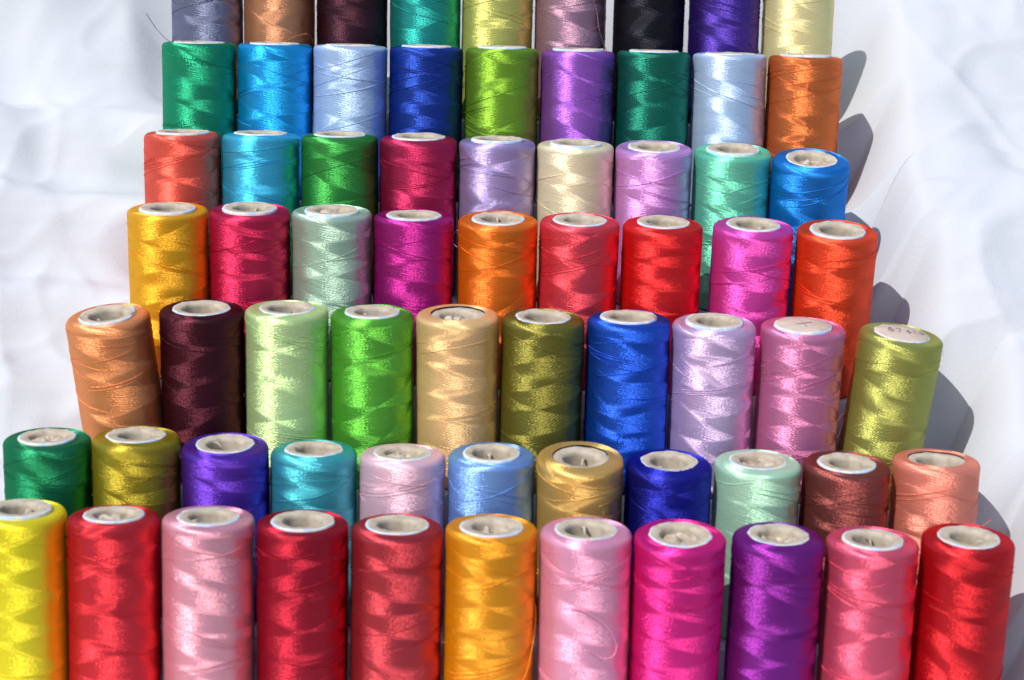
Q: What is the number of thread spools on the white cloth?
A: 68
